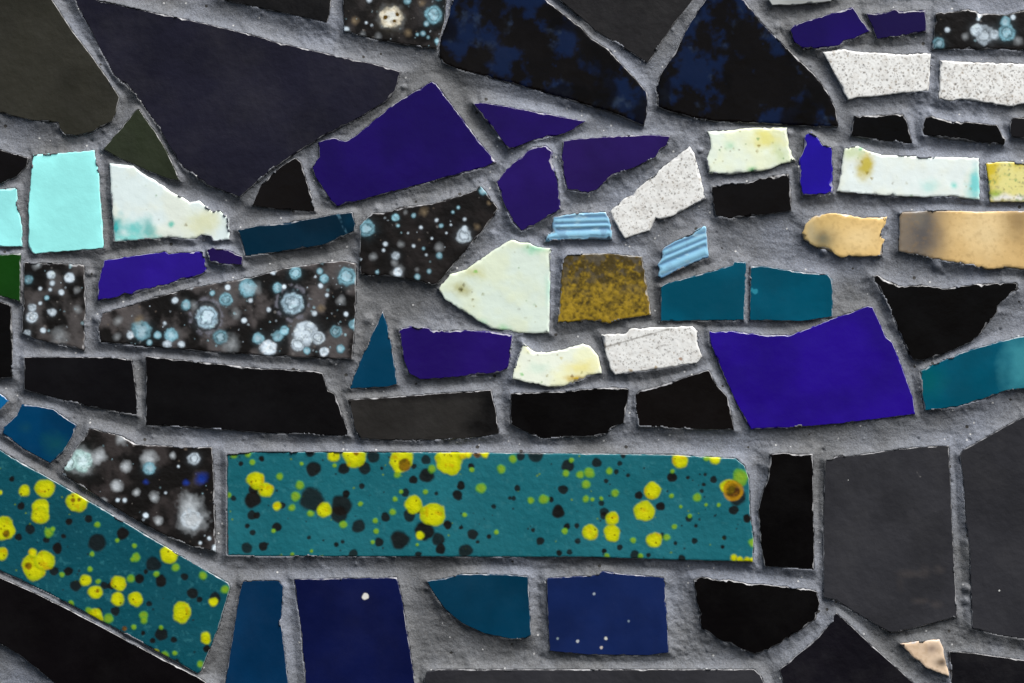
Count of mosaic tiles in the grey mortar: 78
